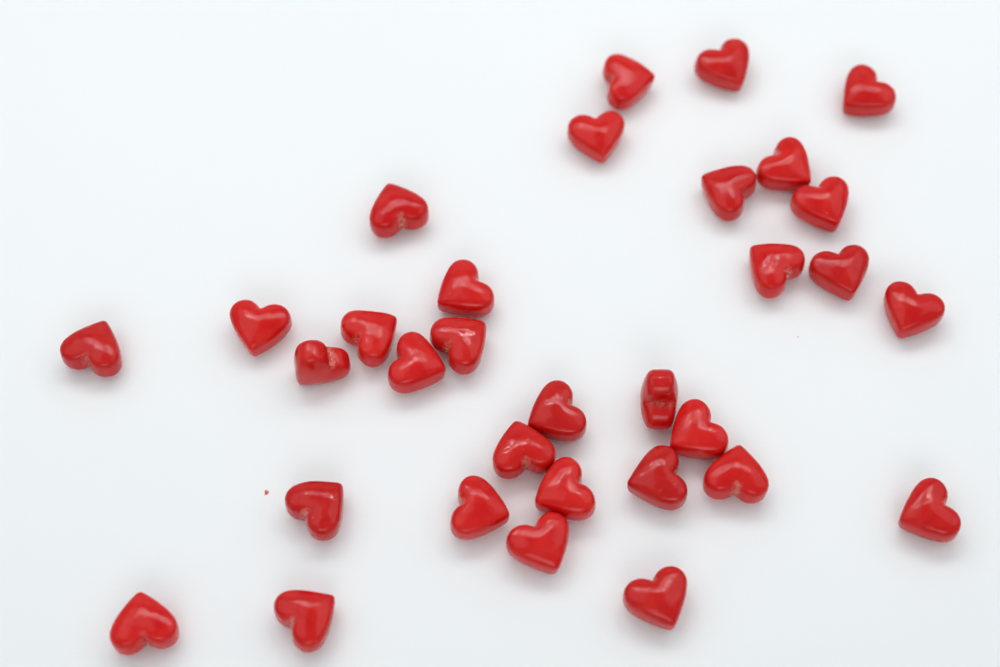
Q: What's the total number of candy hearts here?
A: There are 32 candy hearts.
